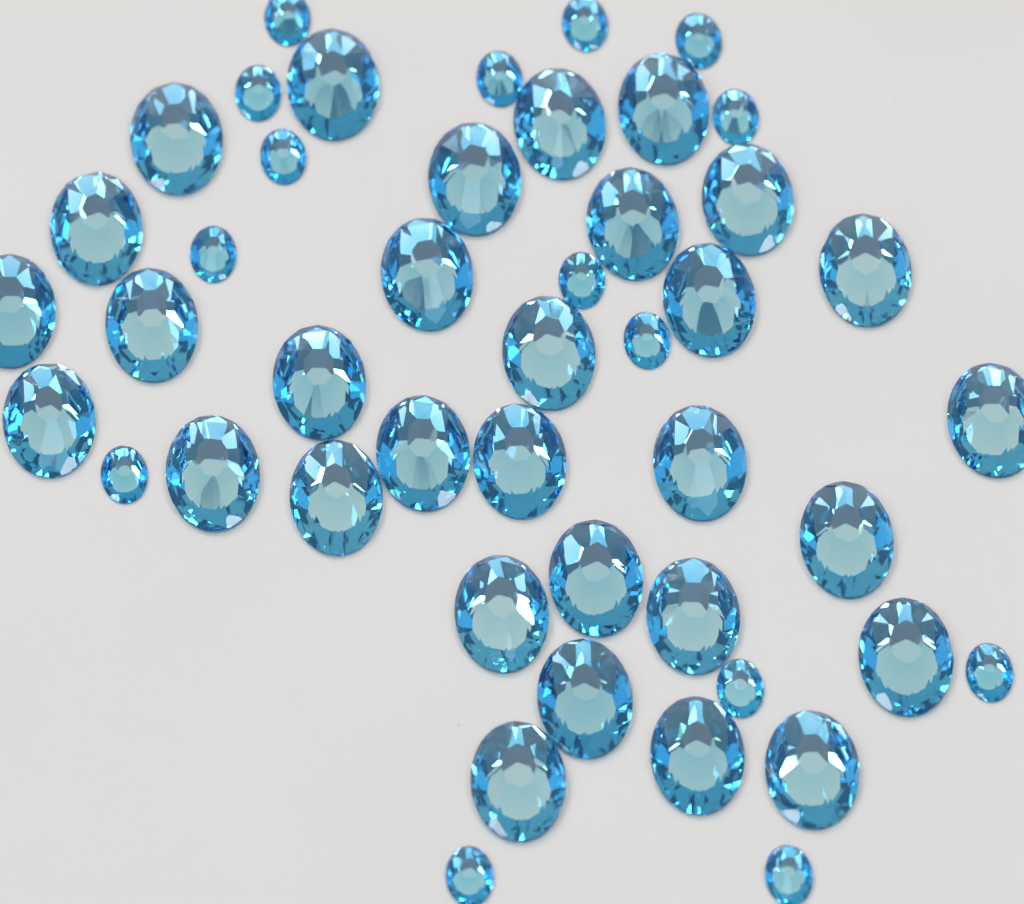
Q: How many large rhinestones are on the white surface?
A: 31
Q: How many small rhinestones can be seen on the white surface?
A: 15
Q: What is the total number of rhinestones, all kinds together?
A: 46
